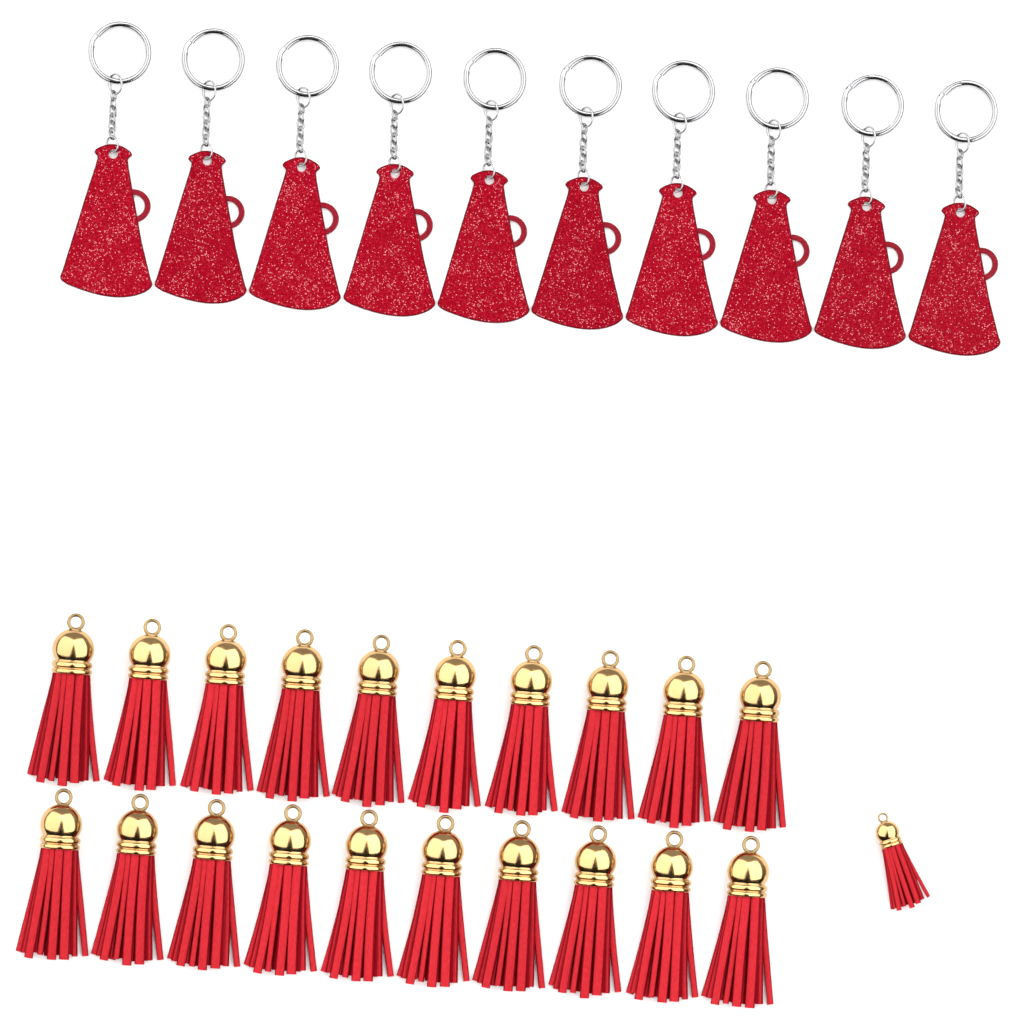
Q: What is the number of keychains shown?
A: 10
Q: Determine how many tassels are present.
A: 21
